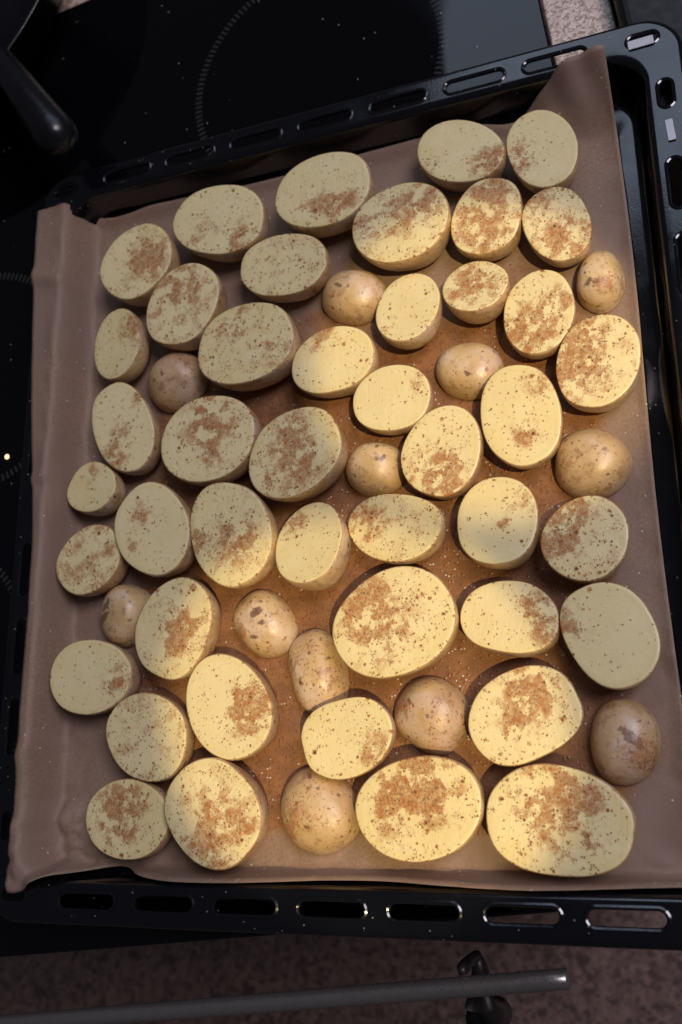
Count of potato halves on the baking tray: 56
